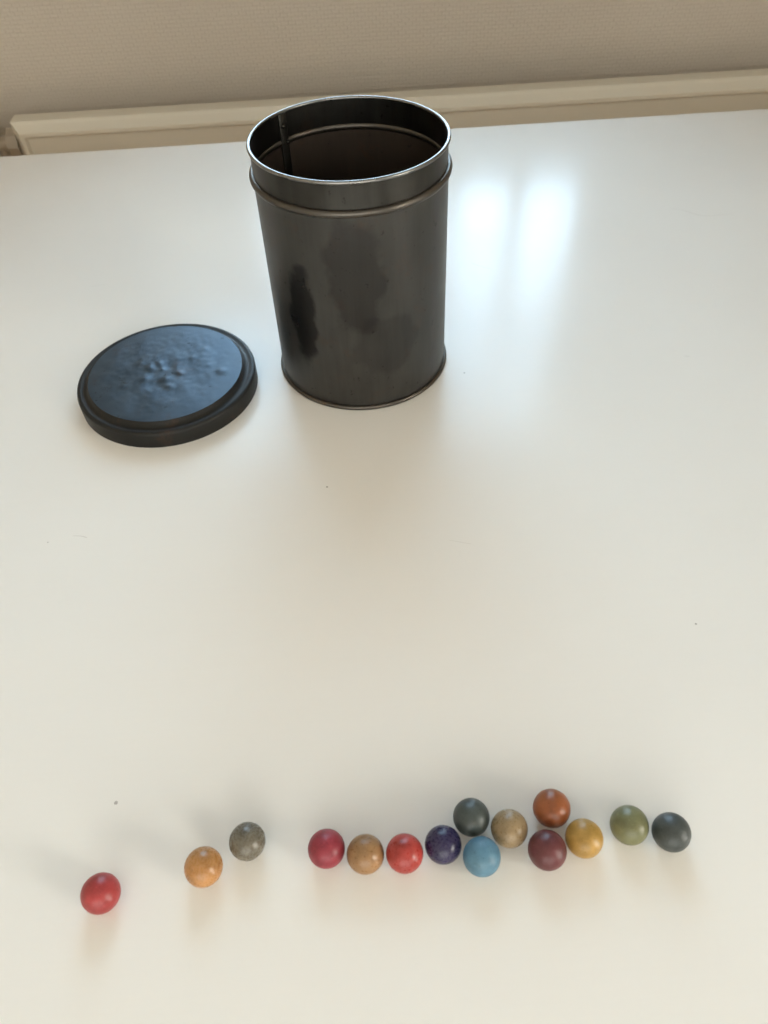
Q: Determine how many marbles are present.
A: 15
